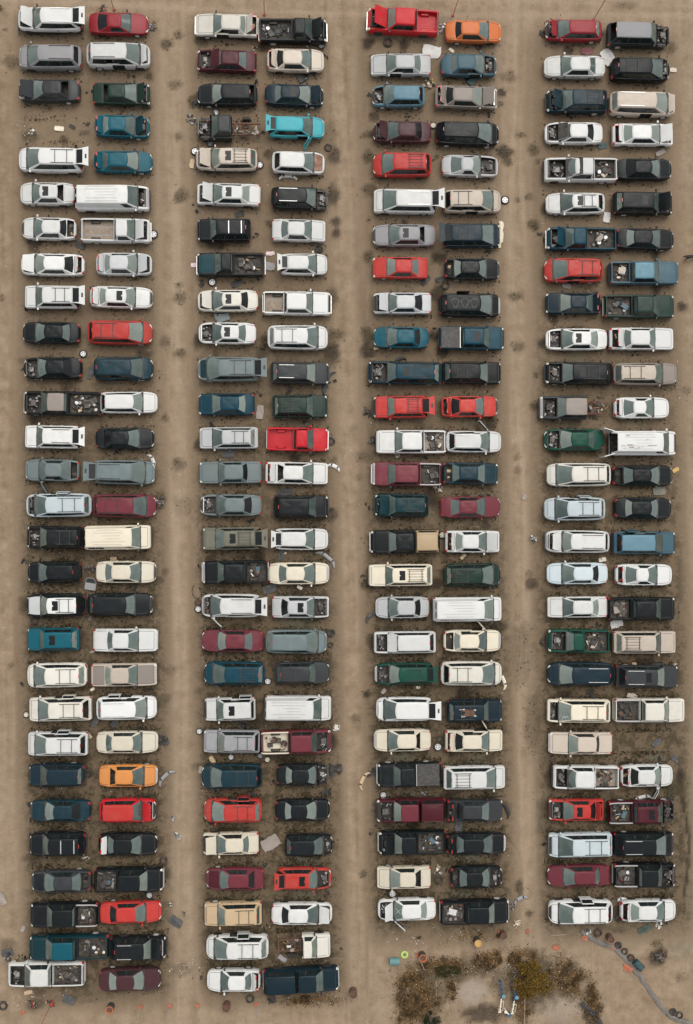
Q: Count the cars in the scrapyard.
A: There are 182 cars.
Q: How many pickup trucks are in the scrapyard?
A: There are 35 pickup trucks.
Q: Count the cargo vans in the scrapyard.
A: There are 5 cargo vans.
